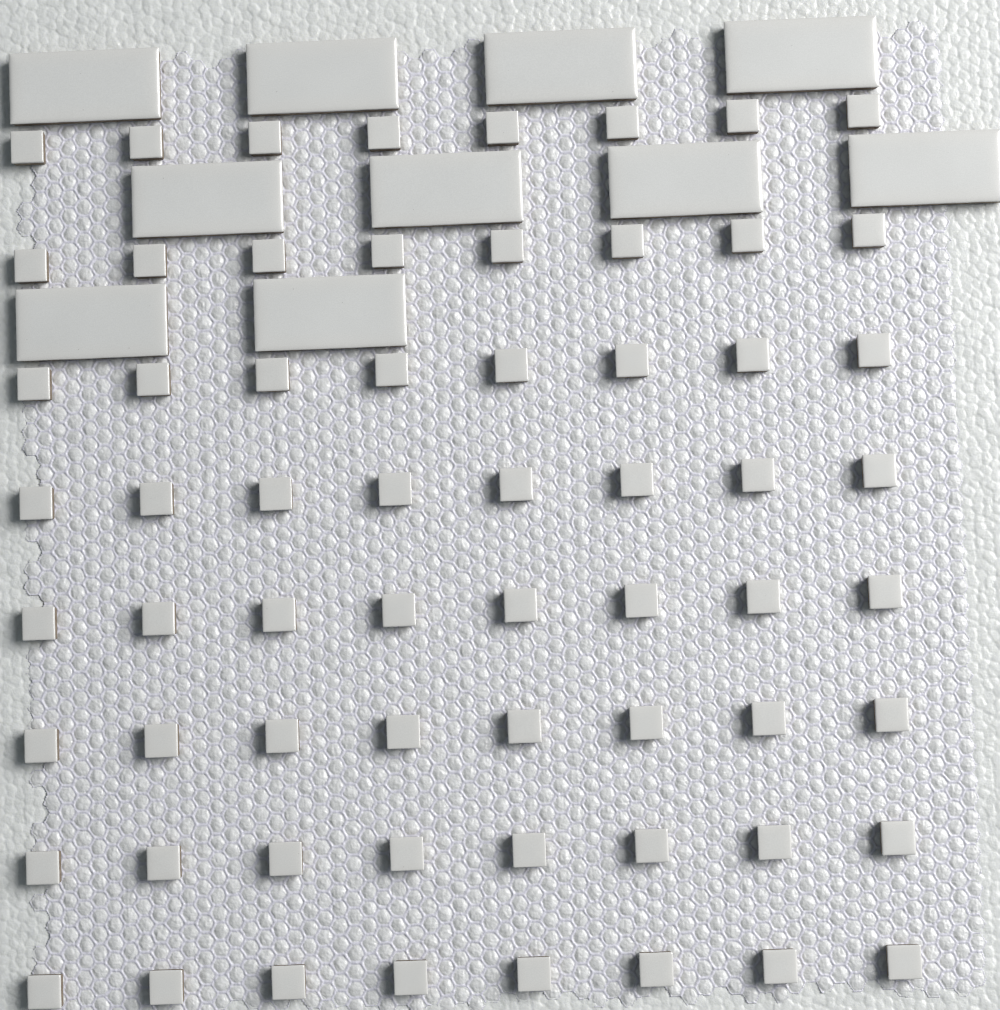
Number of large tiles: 10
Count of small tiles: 64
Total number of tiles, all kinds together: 74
